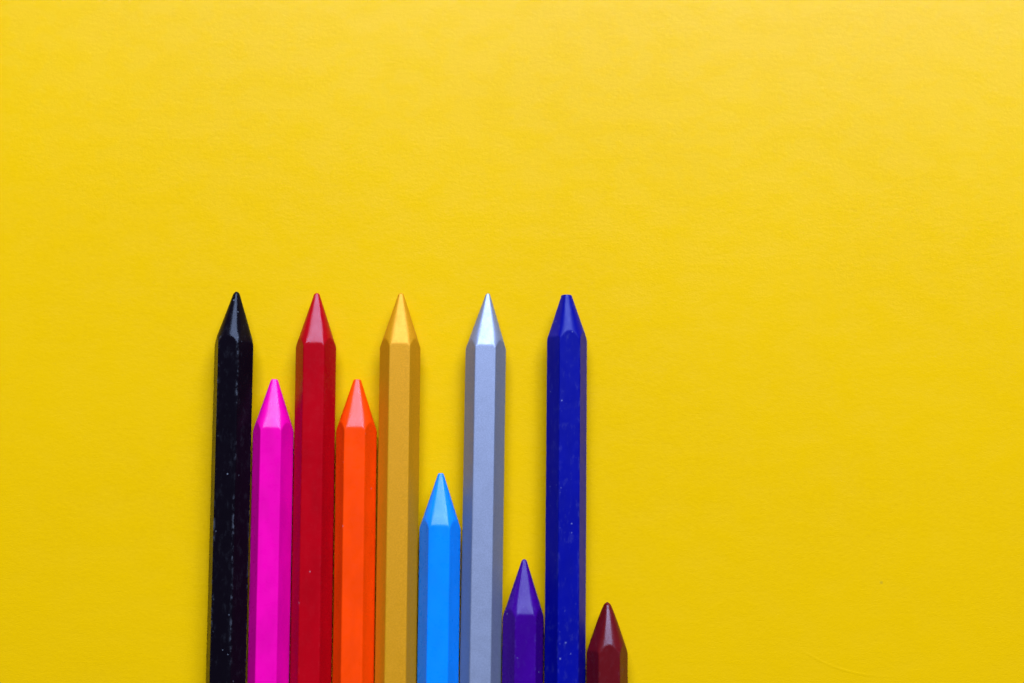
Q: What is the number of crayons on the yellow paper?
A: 10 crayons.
